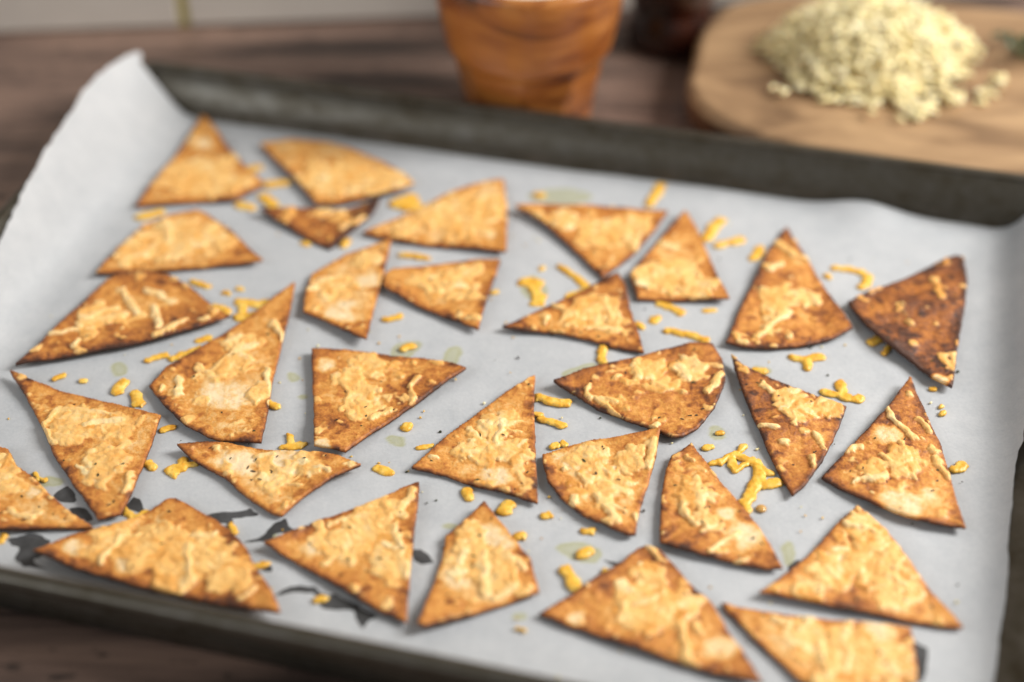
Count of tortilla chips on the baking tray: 30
